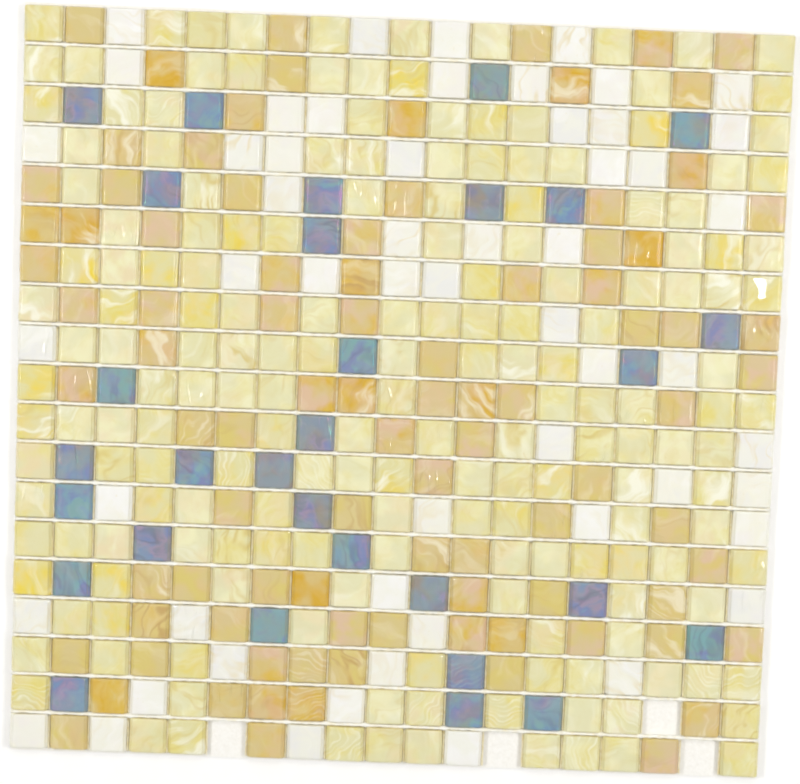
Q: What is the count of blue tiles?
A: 30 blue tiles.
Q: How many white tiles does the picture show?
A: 55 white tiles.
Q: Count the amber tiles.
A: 91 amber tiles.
